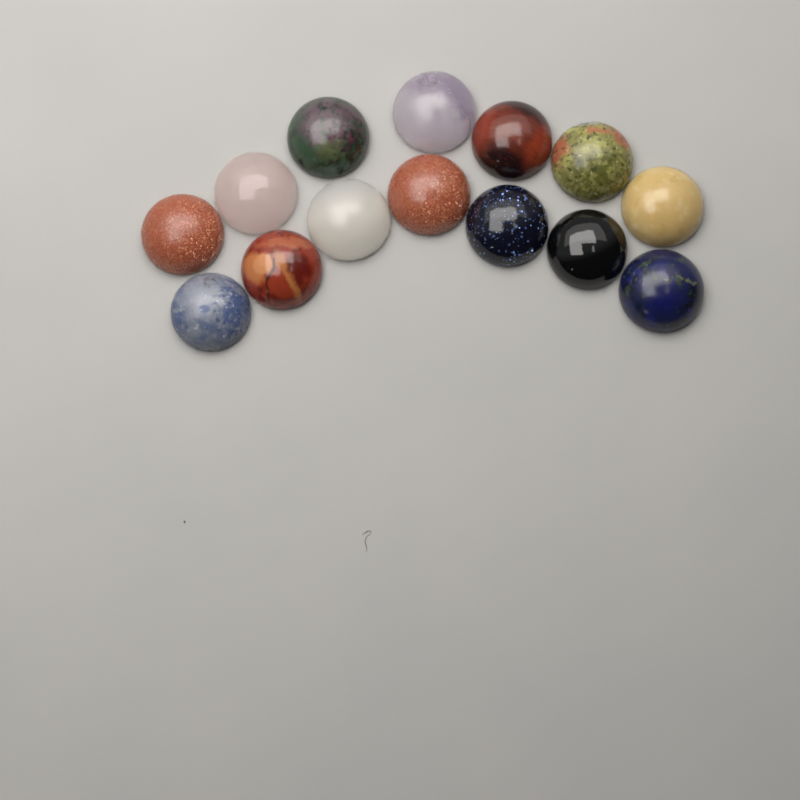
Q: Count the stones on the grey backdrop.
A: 14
